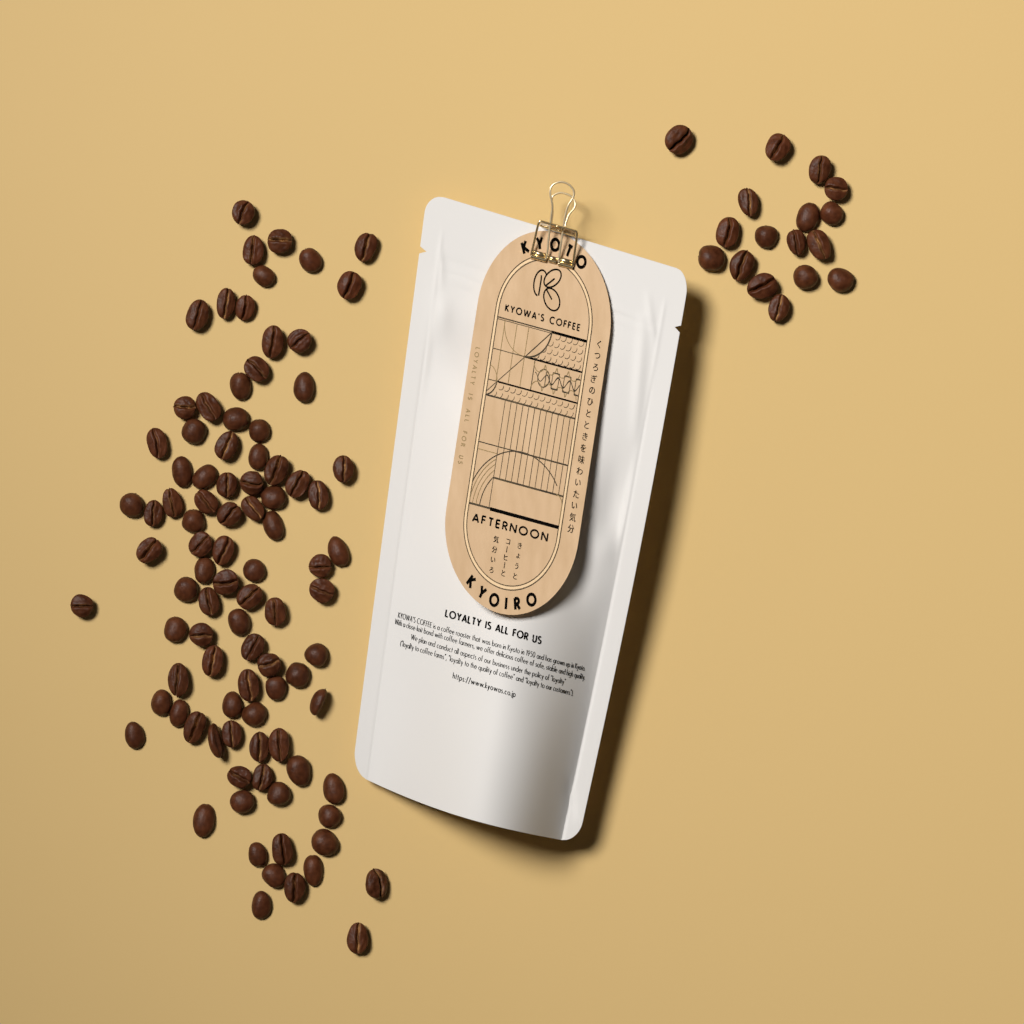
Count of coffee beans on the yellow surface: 110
